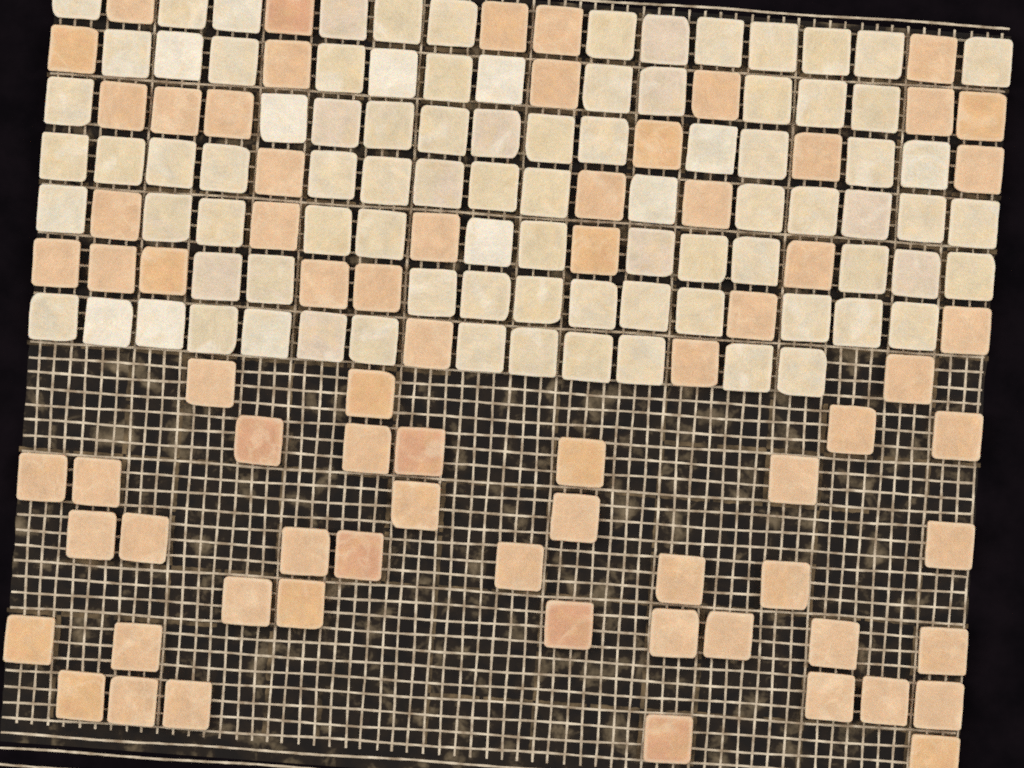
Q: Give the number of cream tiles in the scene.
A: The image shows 89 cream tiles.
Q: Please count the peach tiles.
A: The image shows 73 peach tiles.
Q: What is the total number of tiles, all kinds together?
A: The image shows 162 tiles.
